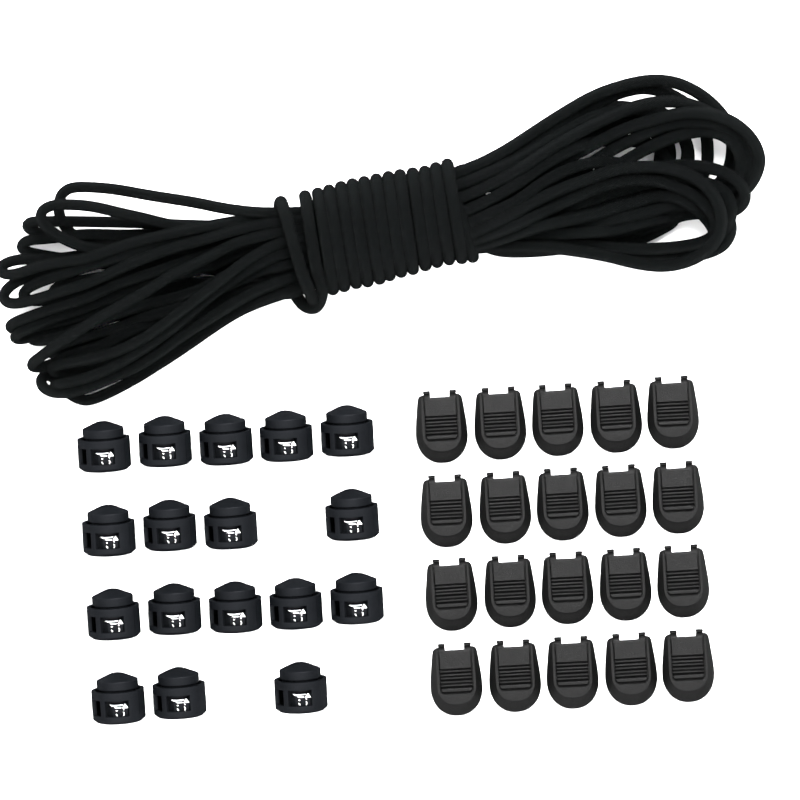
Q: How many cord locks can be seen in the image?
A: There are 17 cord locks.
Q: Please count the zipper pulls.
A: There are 20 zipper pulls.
